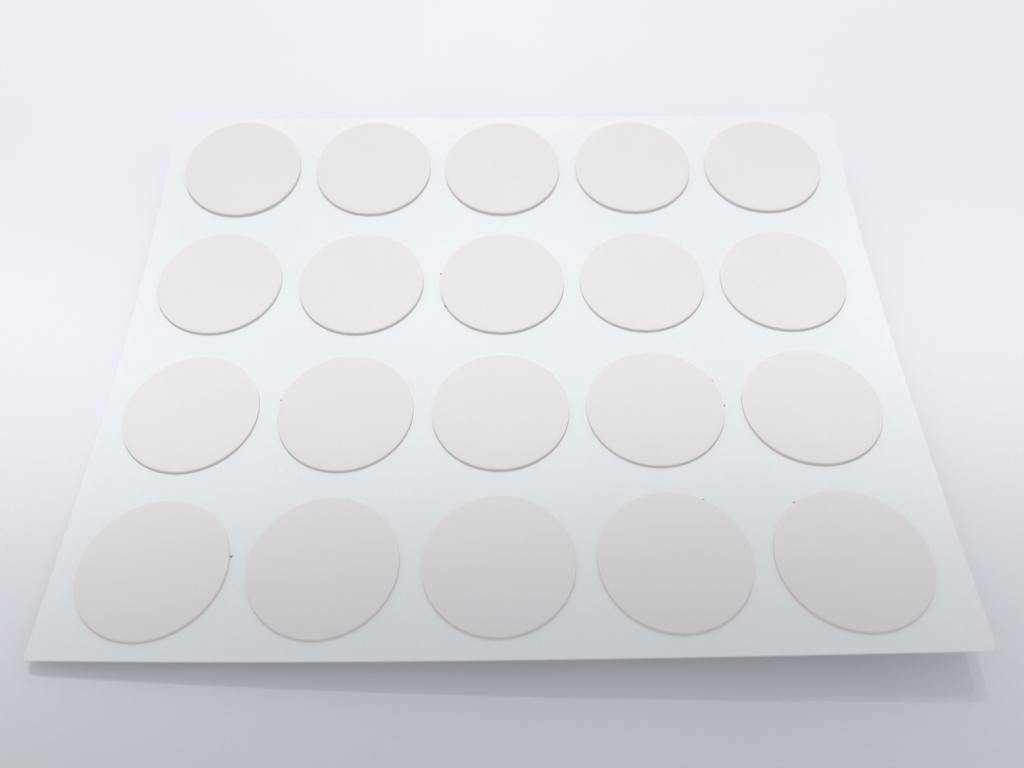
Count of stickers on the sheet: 20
